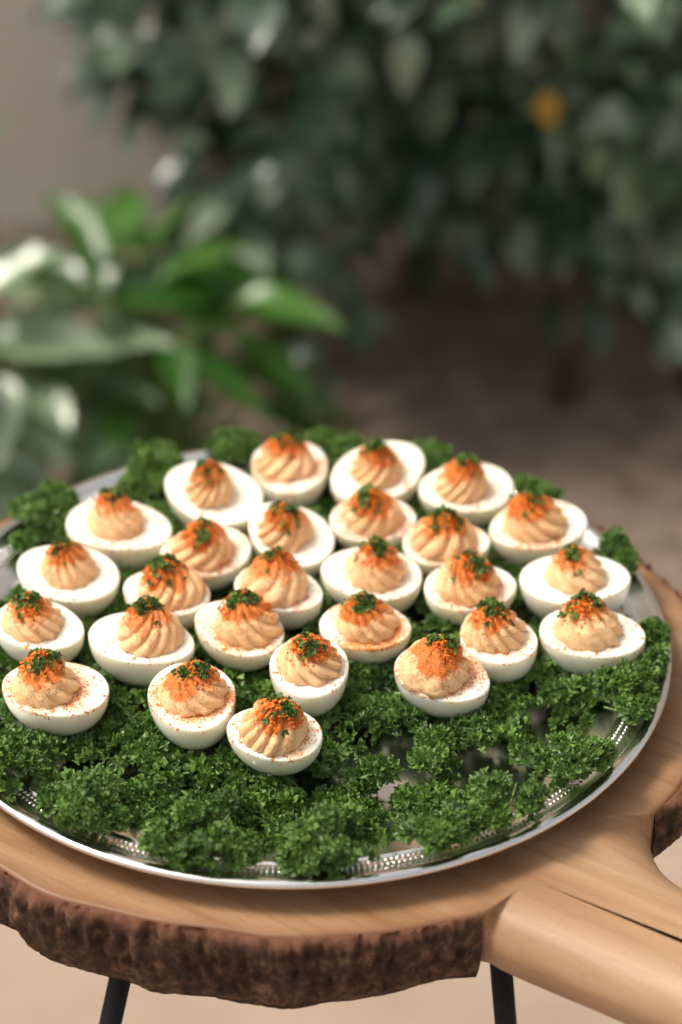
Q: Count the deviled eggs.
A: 27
